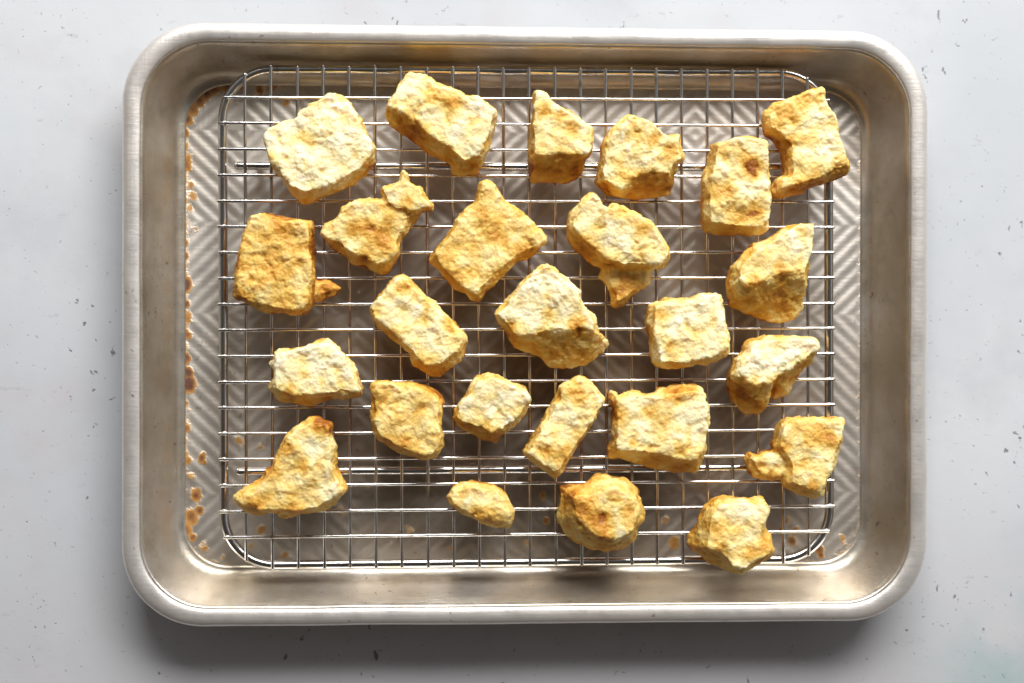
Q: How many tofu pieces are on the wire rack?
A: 25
